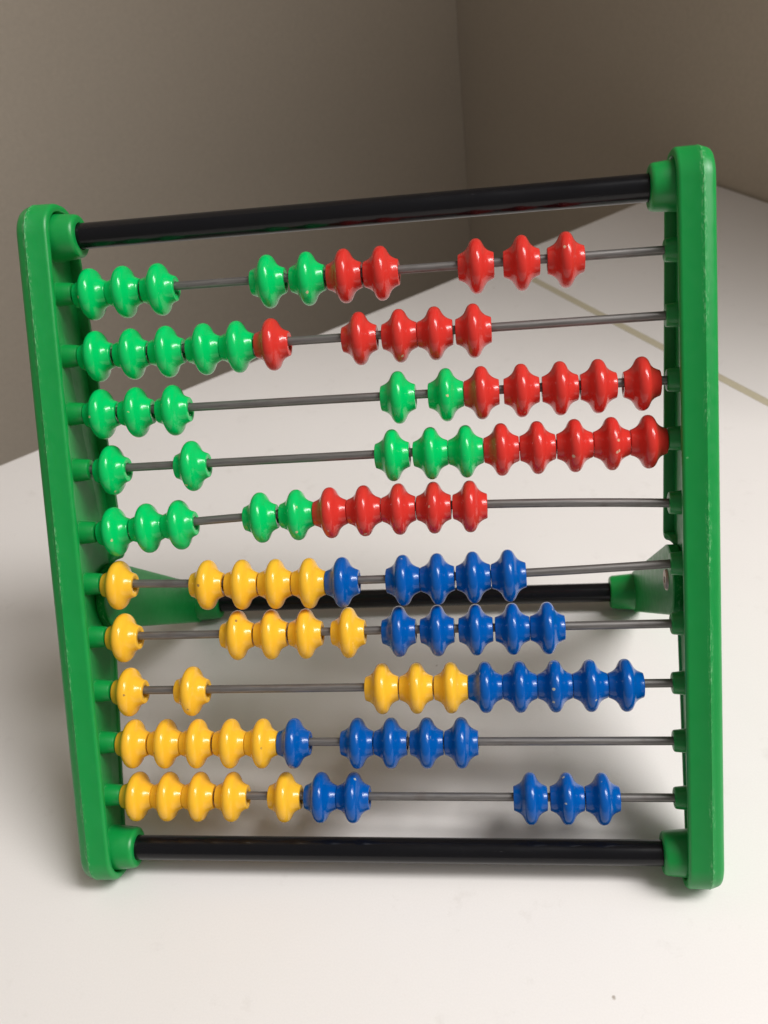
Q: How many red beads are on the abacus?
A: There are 25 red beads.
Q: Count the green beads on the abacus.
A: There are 25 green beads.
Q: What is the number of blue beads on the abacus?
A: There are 25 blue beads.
